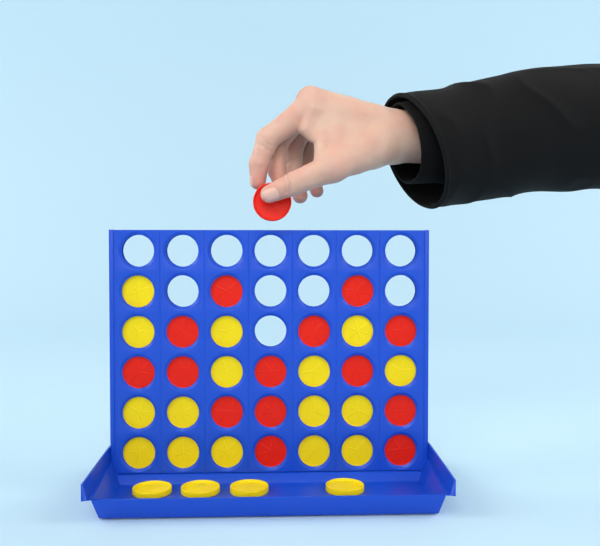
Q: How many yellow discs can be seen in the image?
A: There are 20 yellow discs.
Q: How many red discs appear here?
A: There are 15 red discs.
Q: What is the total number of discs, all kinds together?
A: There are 35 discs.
